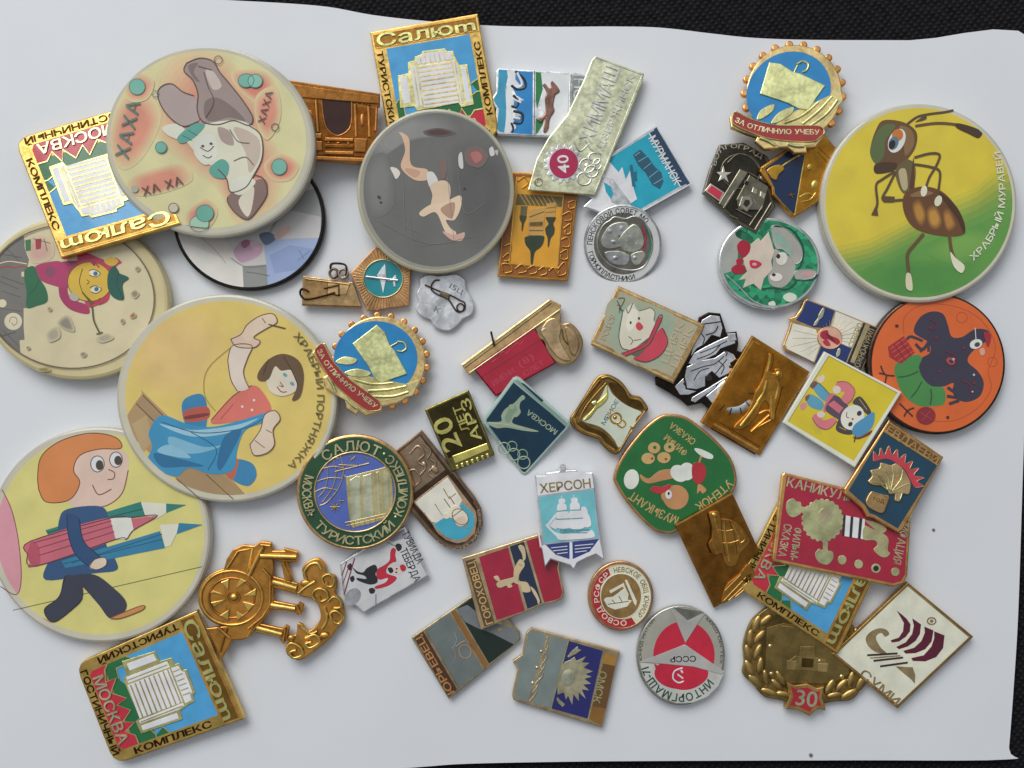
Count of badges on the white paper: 50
